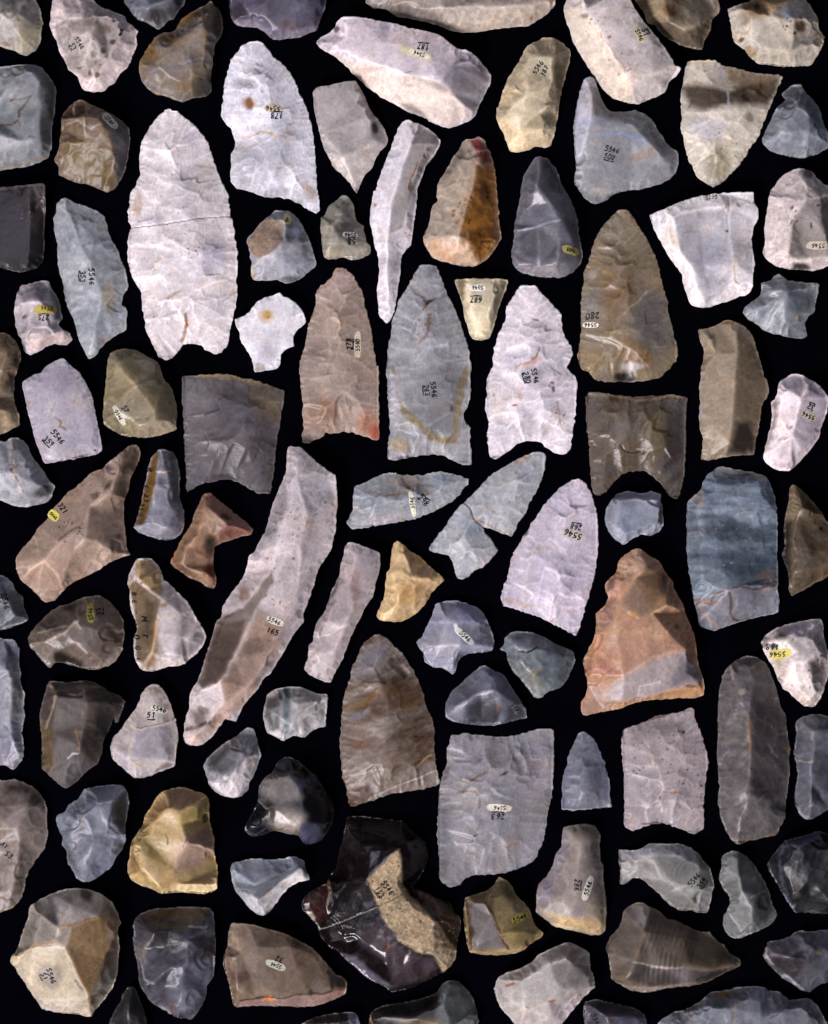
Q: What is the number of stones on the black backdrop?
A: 97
